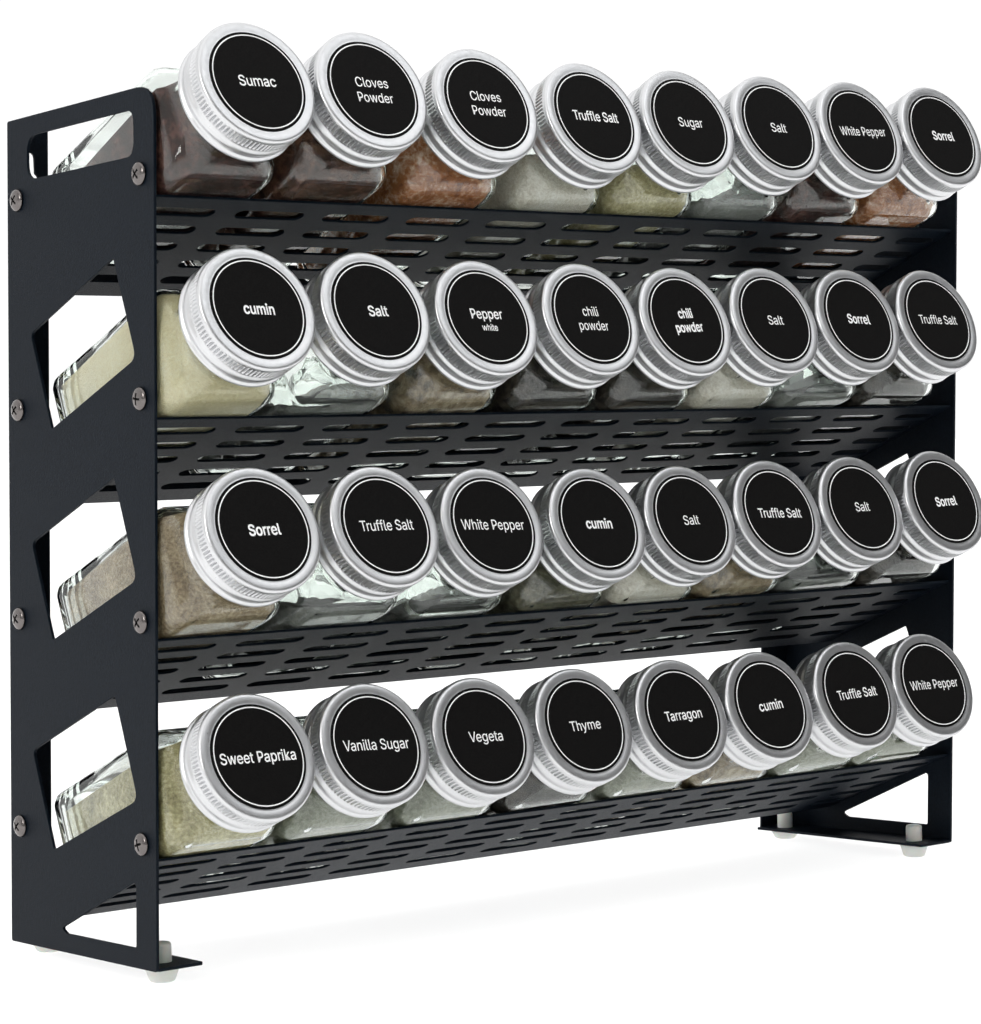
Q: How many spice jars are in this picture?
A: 32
